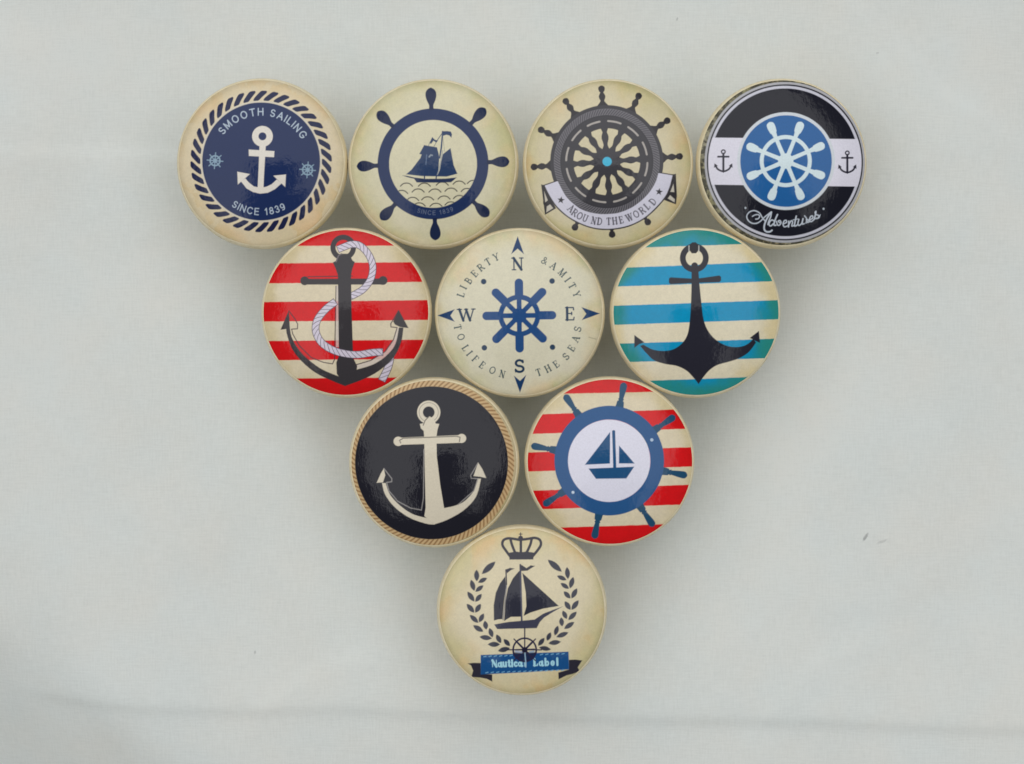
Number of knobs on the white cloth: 10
